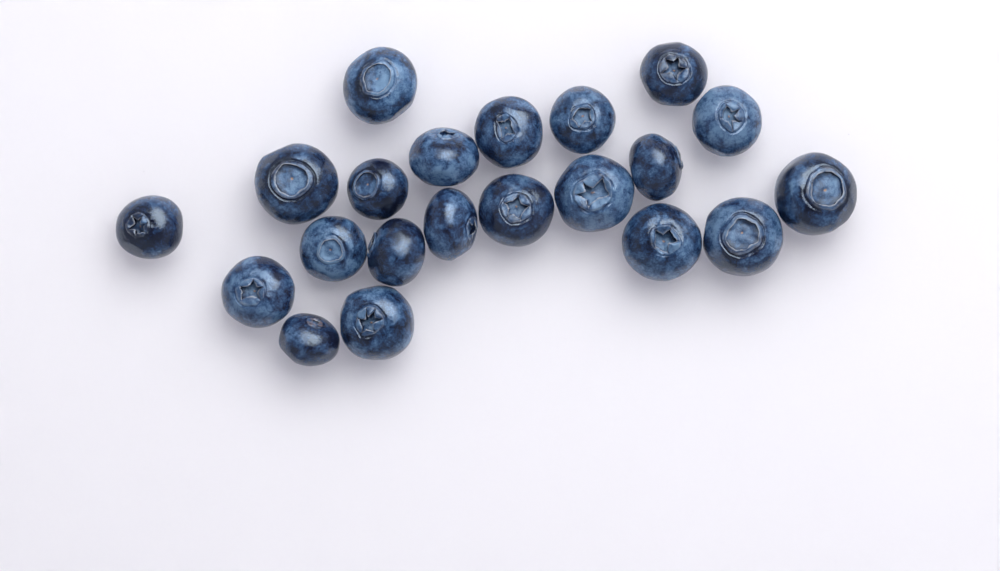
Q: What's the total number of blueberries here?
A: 21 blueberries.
